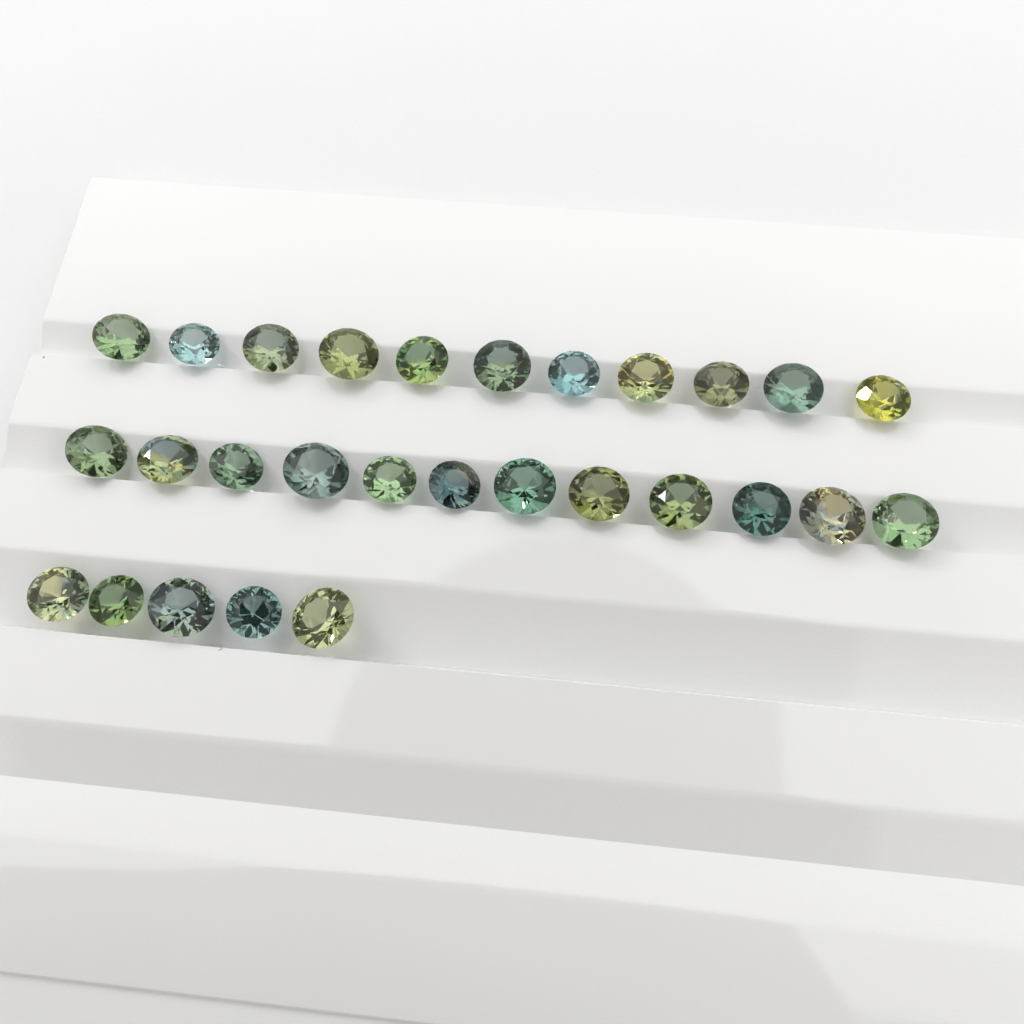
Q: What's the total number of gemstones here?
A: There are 28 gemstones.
